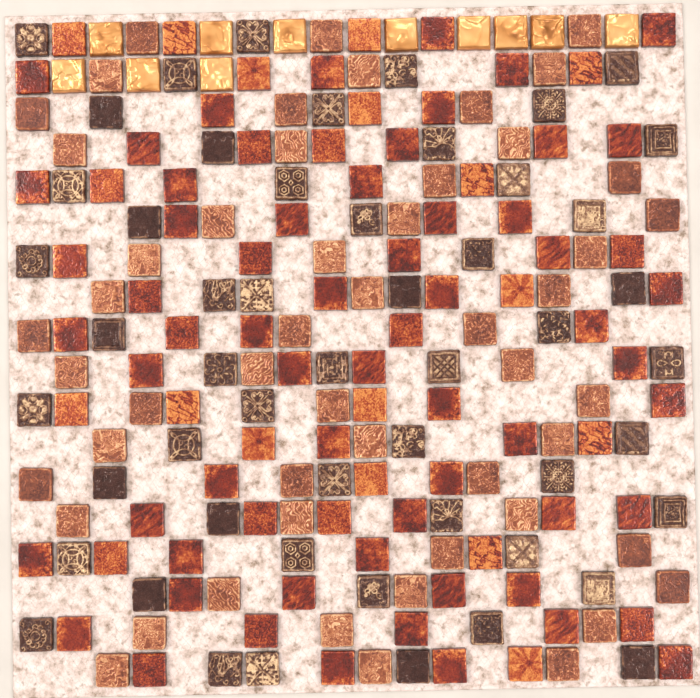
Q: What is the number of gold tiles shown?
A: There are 11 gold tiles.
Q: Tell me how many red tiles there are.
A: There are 84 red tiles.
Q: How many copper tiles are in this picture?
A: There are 52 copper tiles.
